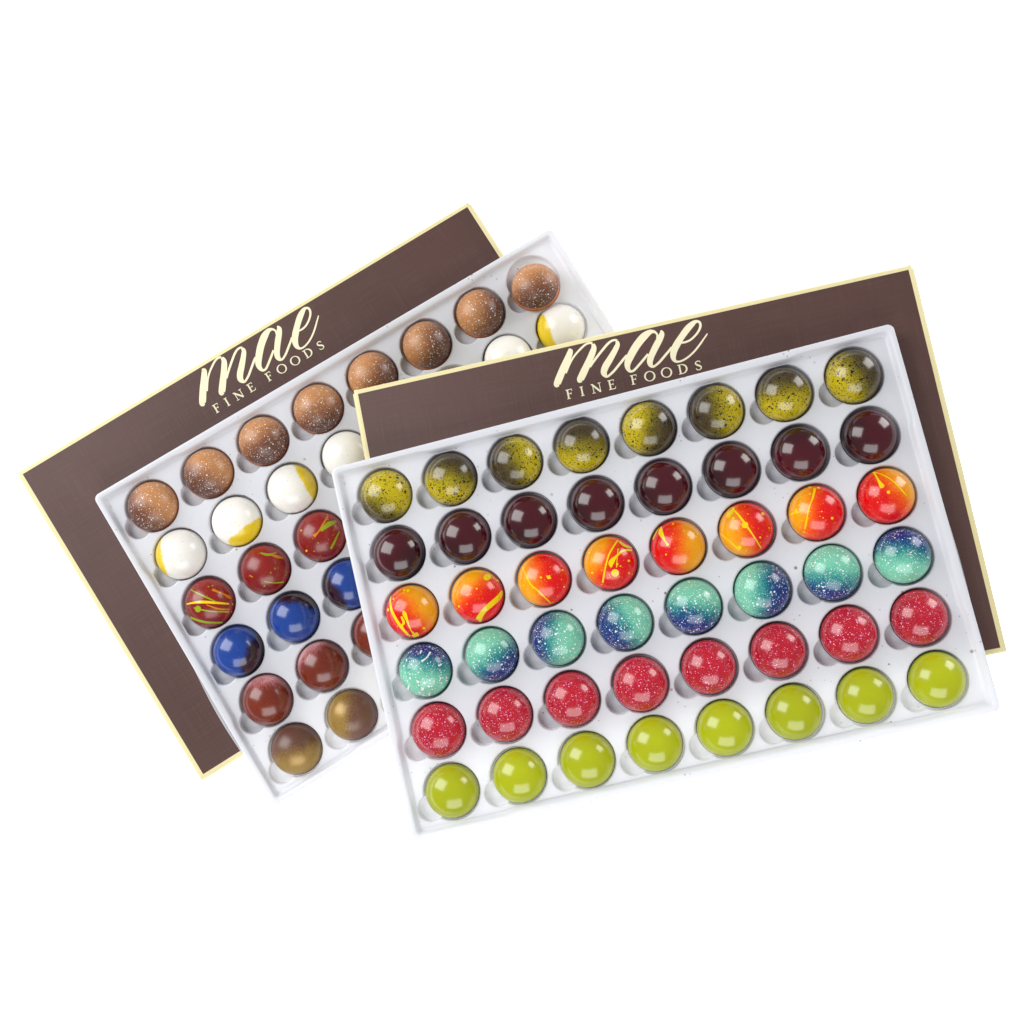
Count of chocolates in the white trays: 73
